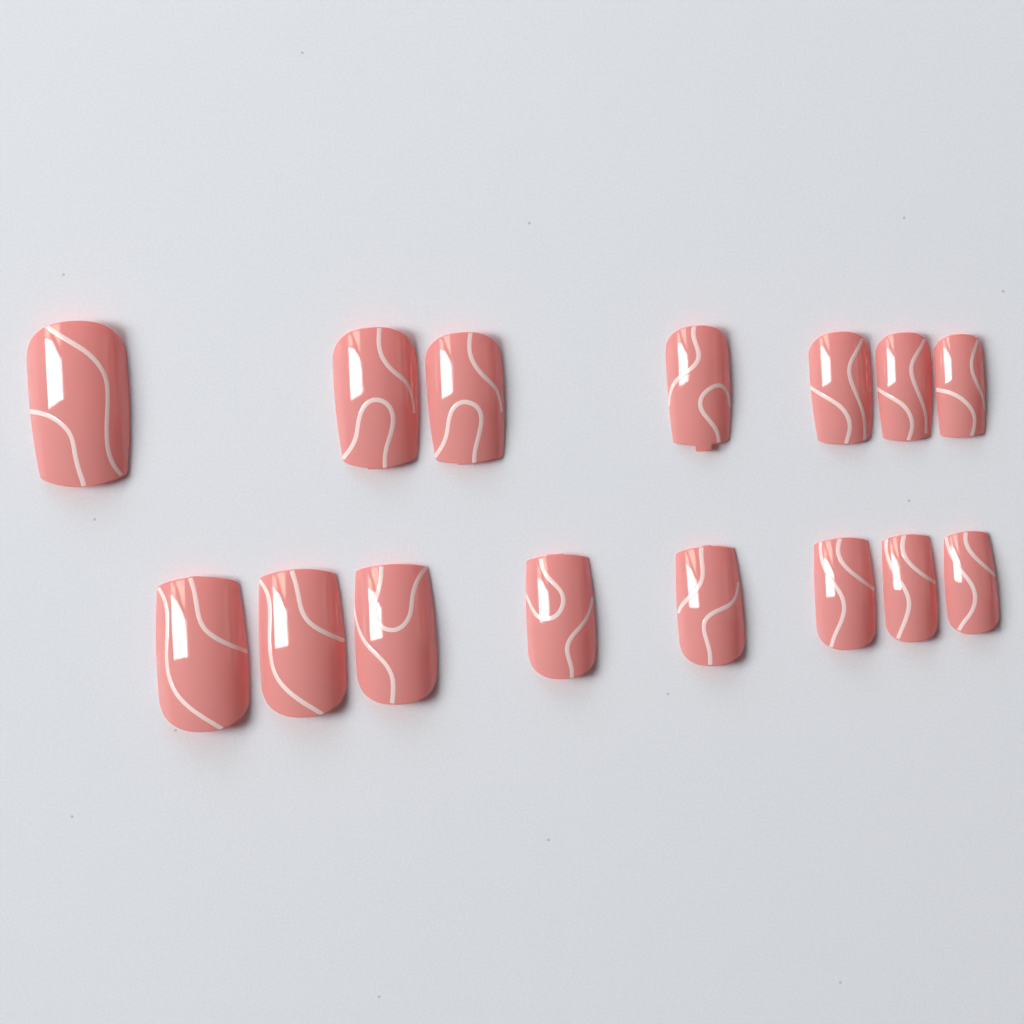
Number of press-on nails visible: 15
